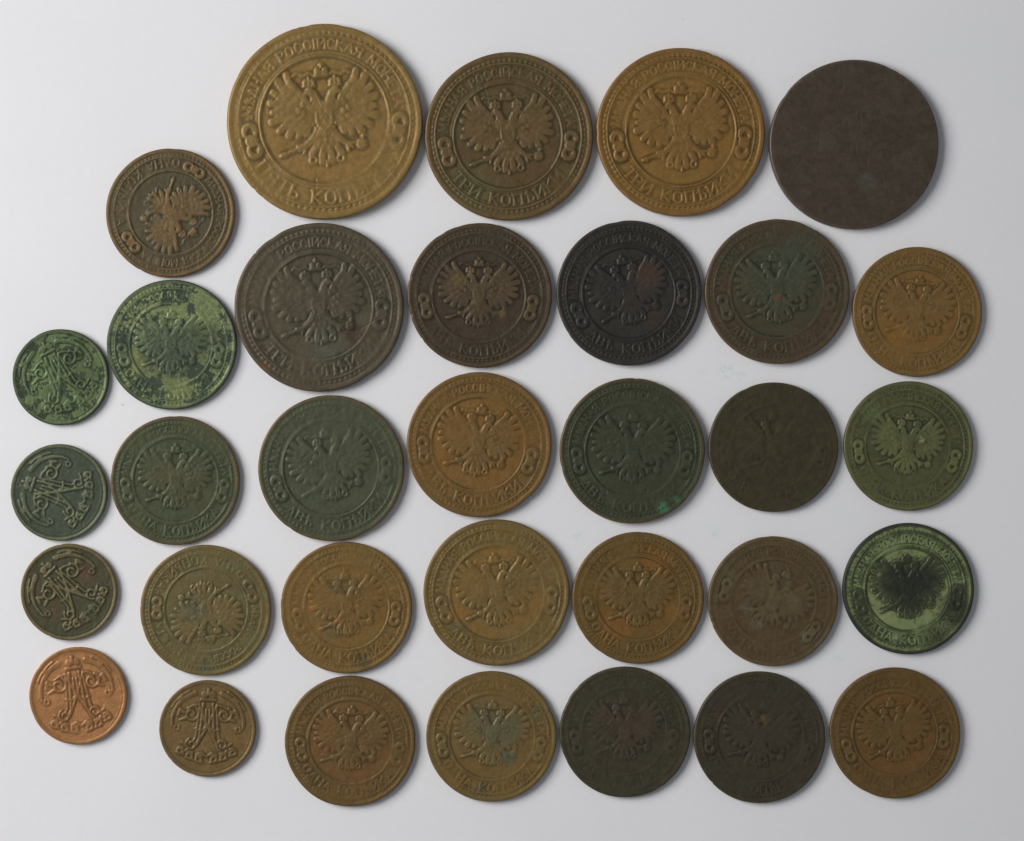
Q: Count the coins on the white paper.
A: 33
